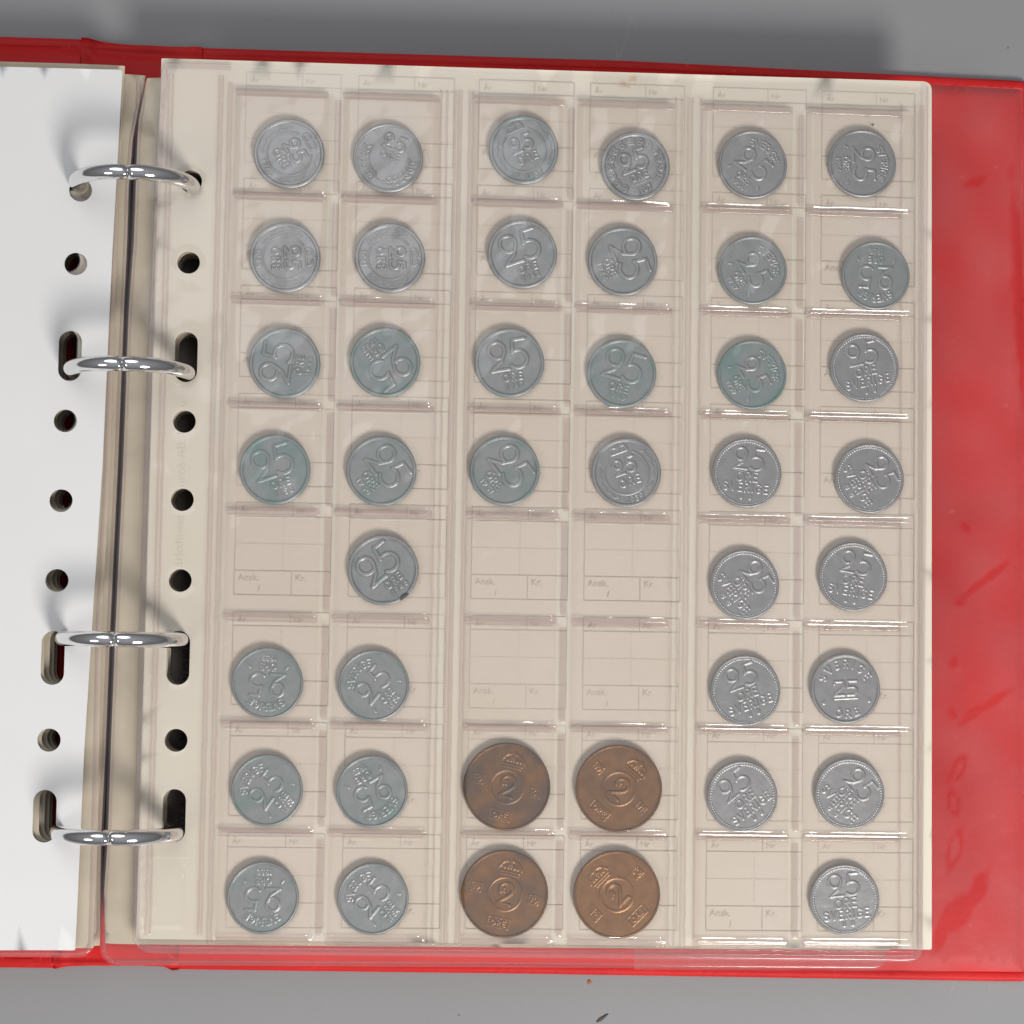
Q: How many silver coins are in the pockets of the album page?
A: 38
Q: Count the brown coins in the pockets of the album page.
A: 4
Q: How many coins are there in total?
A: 42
